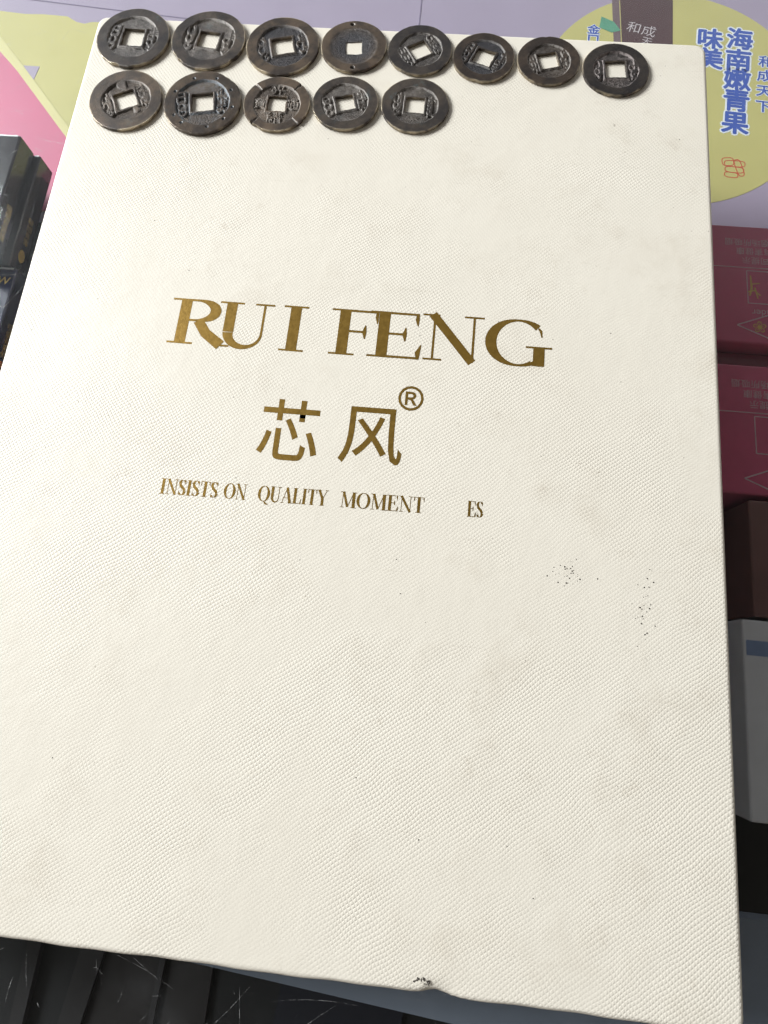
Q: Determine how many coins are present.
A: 13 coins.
